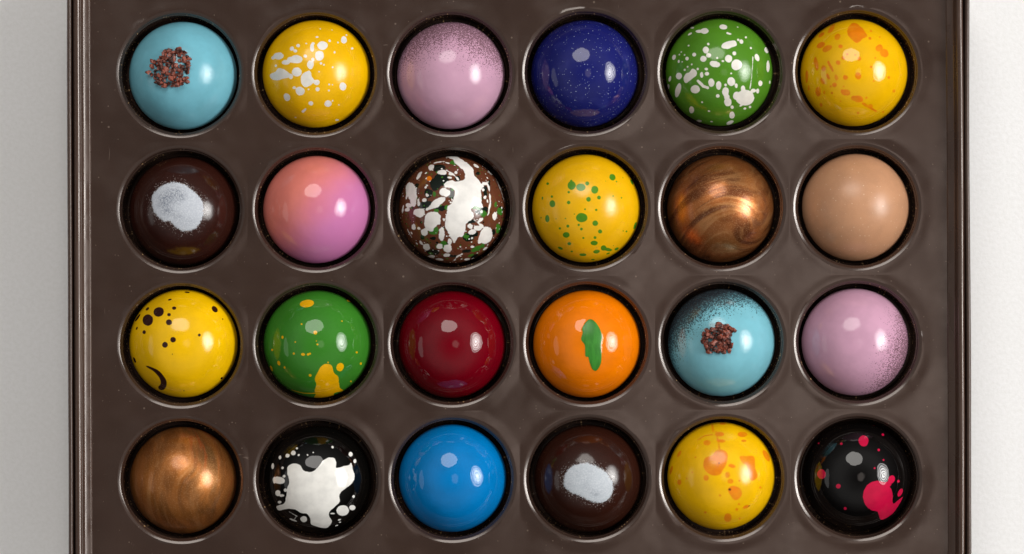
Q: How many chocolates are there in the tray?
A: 24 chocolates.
